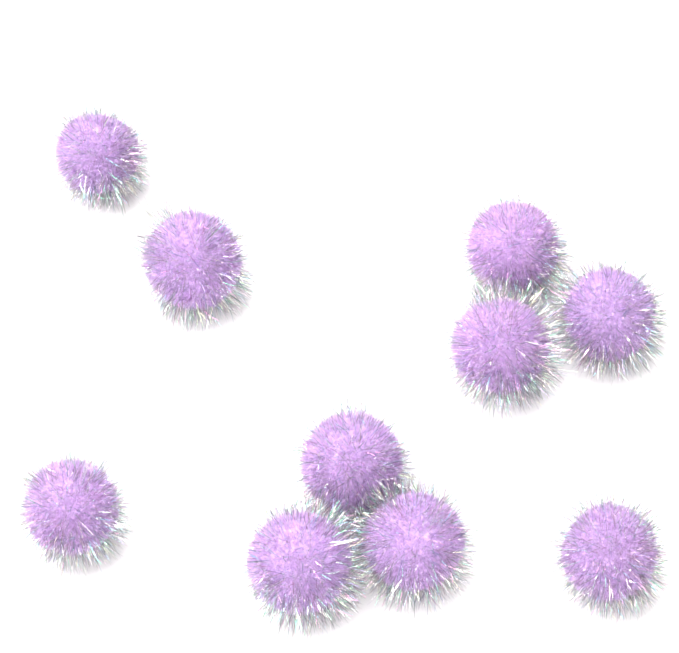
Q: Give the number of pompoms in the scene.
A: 10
